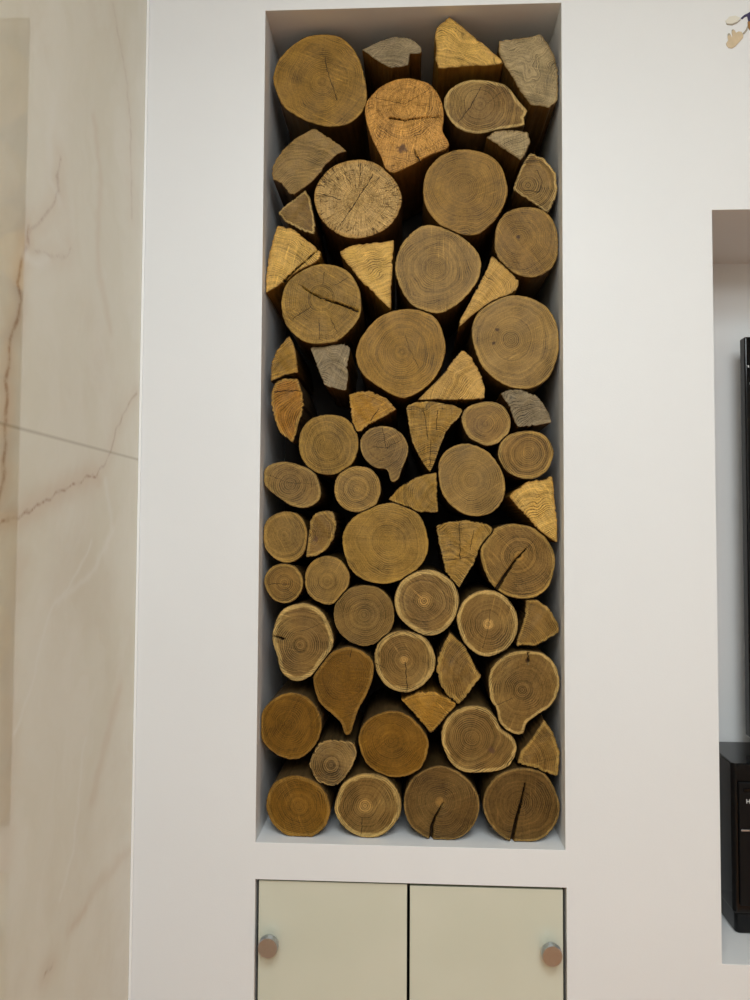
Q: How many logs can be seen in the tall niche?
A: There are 62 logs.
